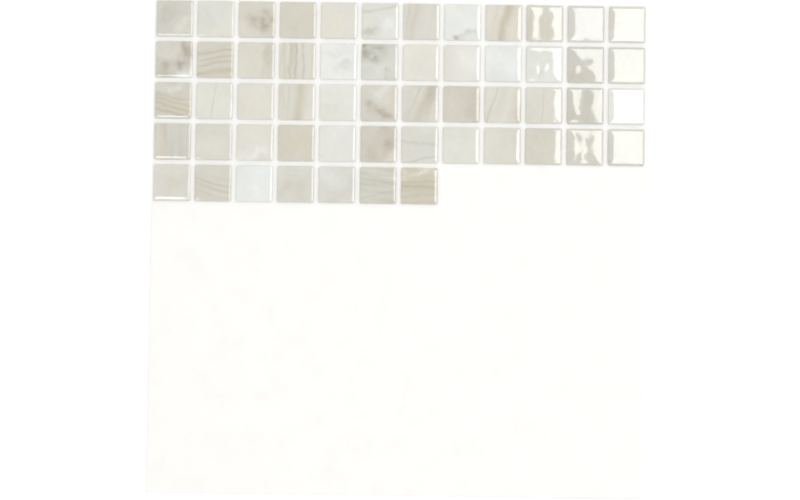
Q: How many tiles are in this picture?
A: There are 55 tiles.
